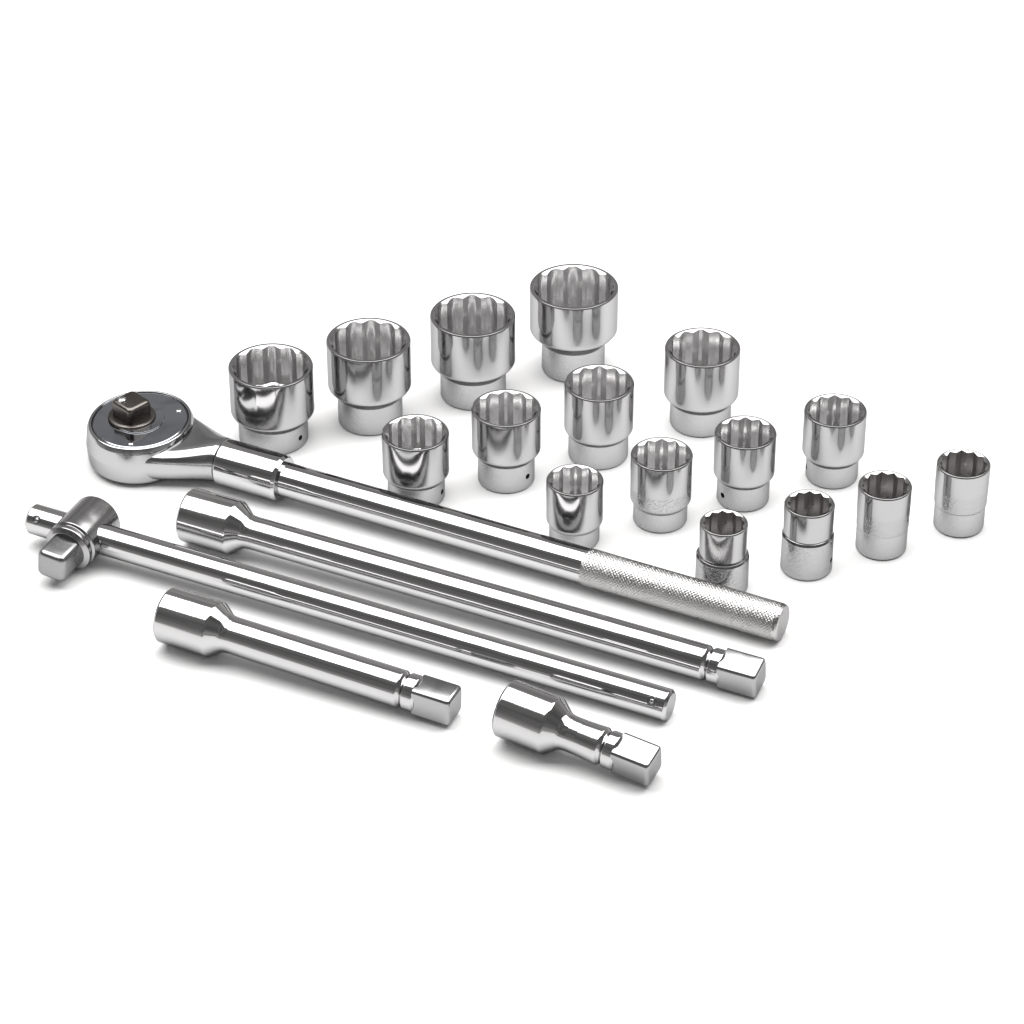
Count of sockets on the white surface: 16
